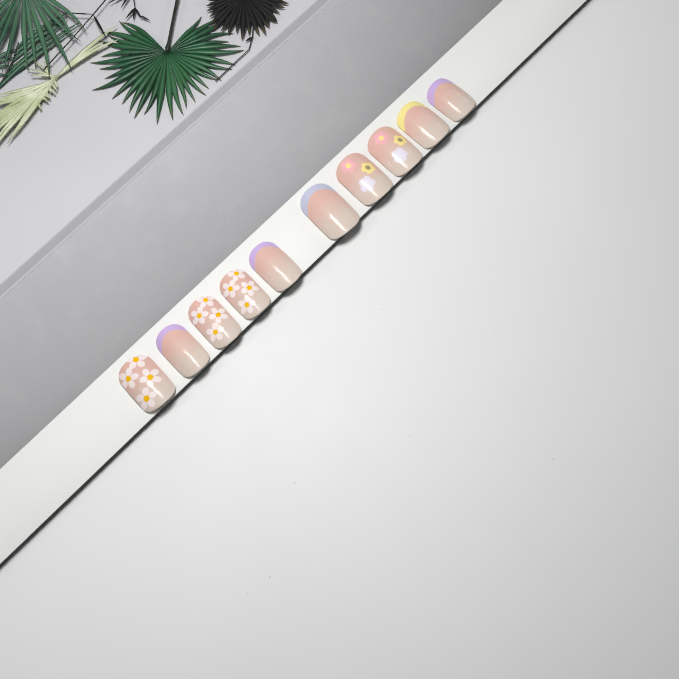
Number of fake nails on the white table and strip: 10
